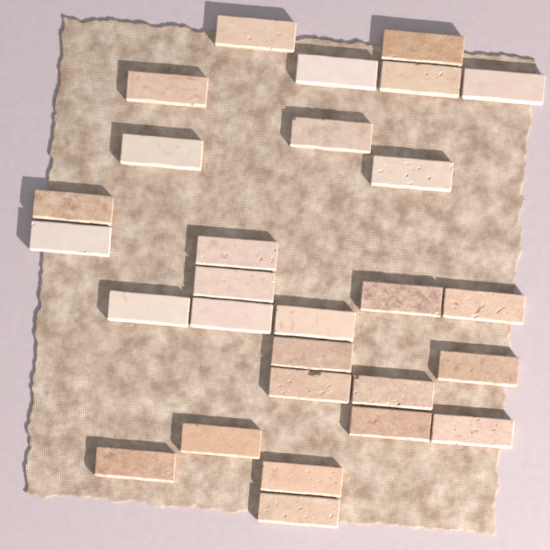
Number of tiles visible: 28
